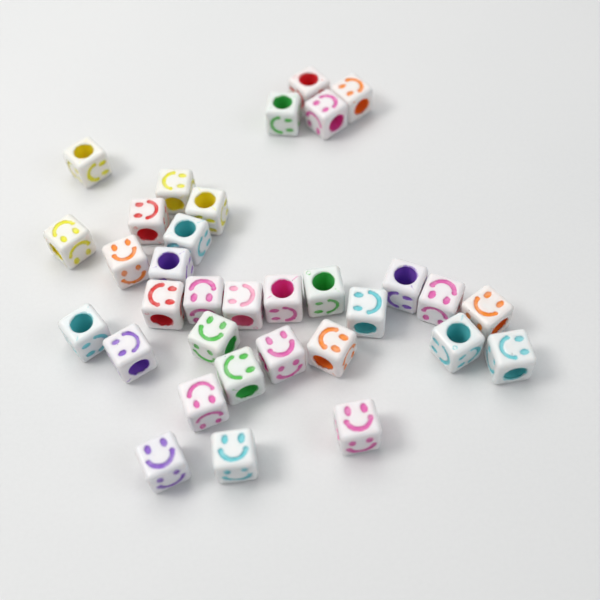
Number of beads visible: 33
